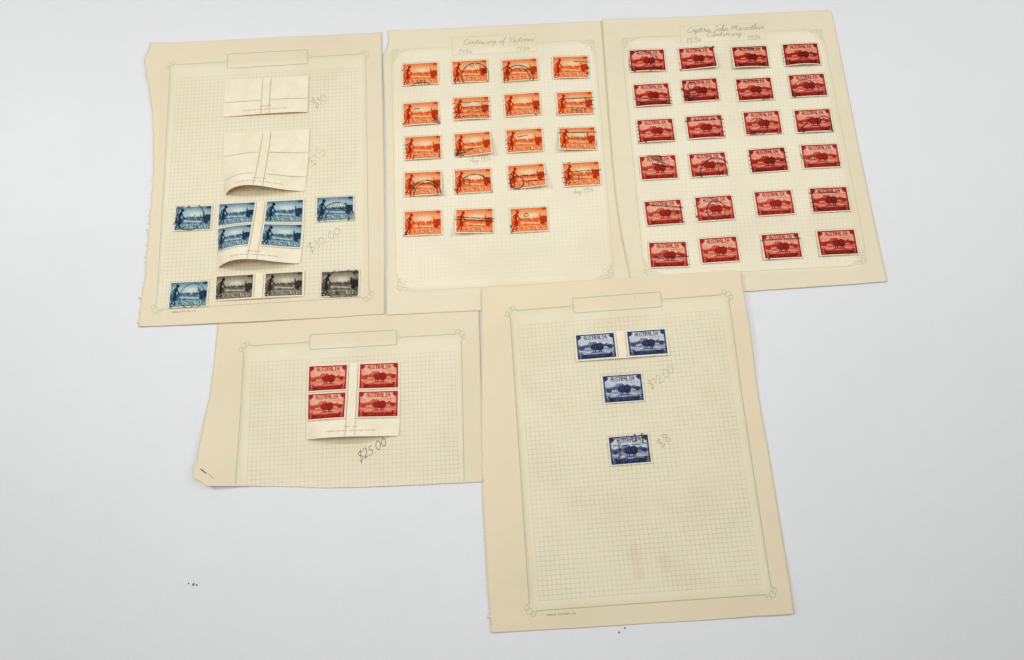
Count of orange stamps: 19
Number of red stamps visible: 28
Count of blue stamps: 11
